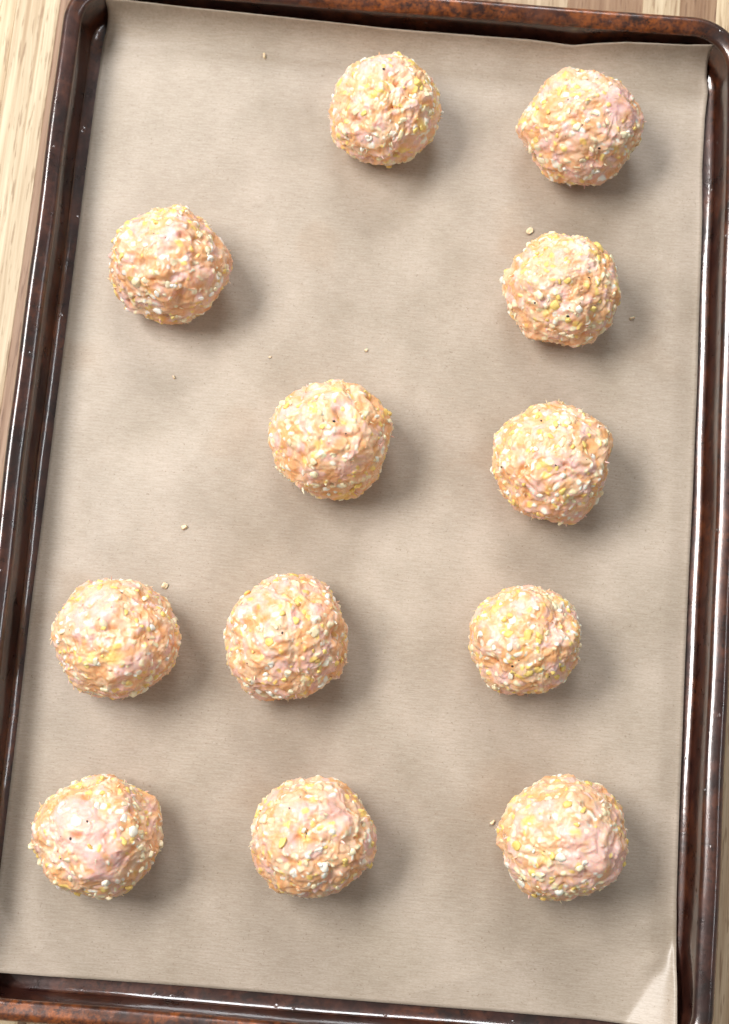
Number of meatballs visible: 12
